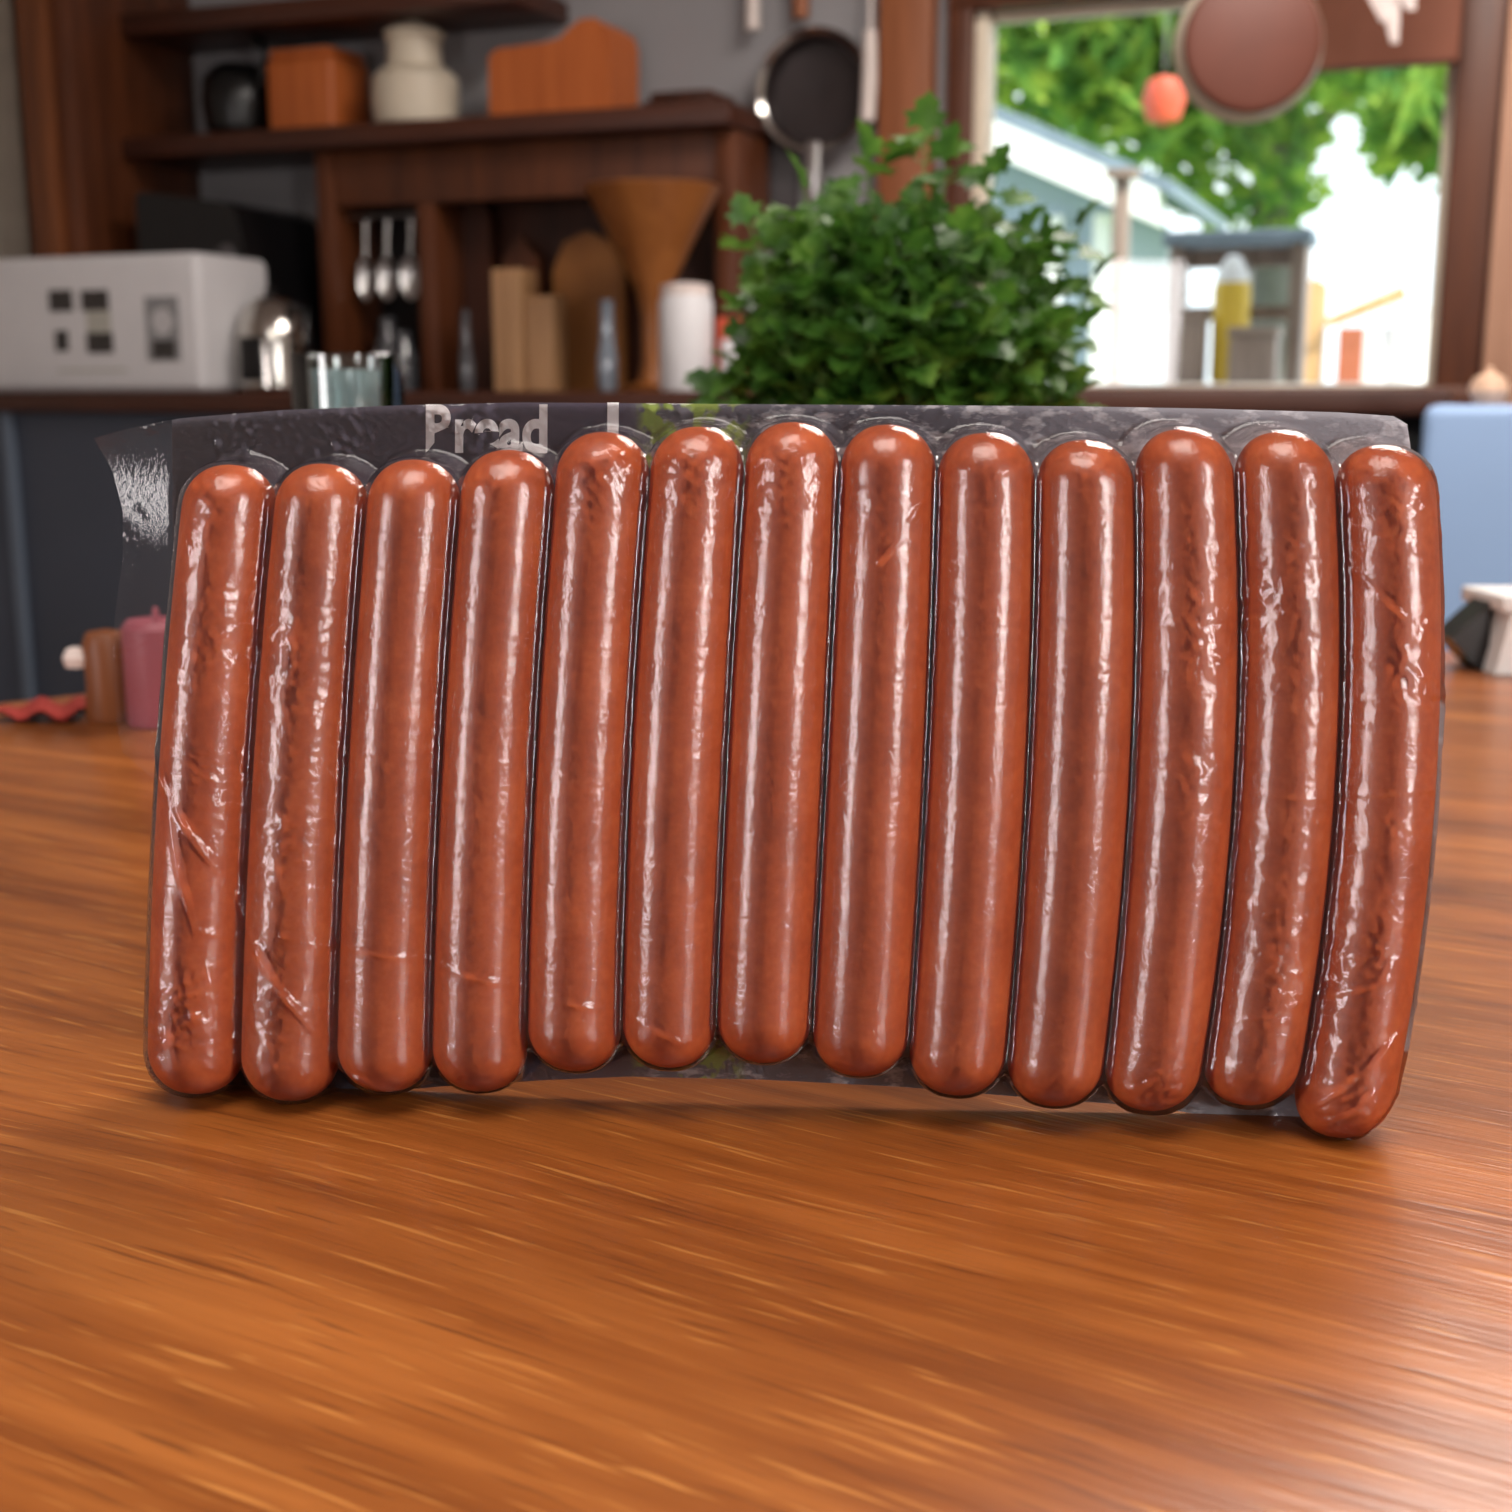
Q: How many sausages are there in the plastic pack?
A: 13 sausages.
